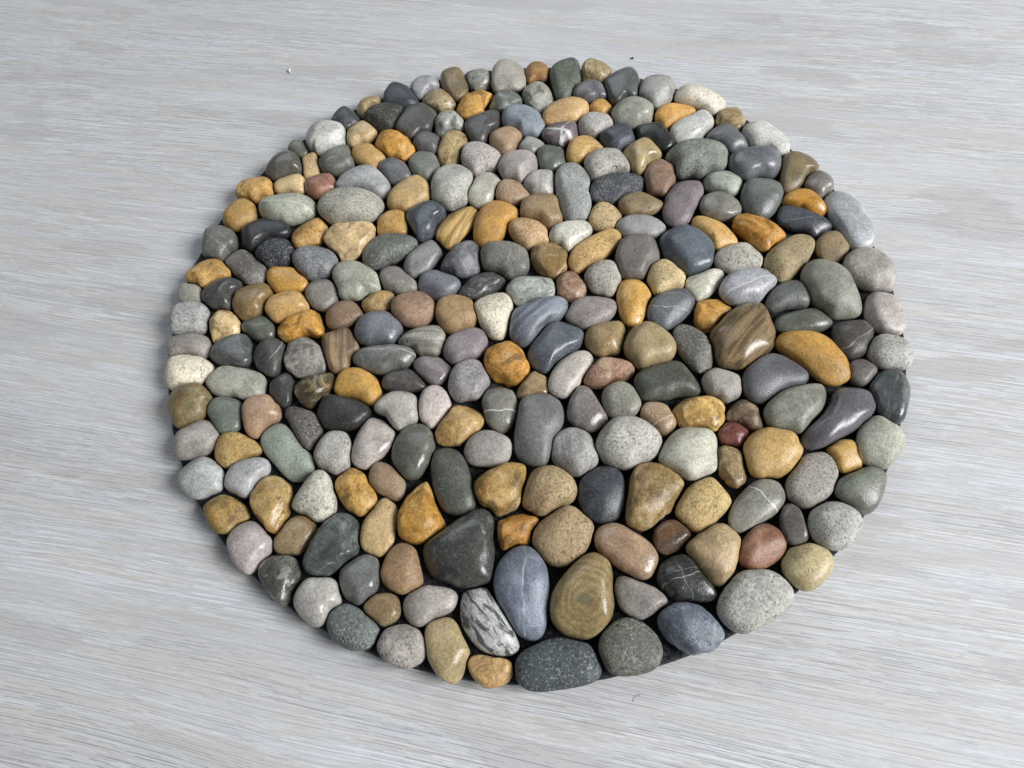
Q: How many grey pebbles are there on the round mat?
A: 163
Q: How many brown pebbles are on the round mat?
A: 100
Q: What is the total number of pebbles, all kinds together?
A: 263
